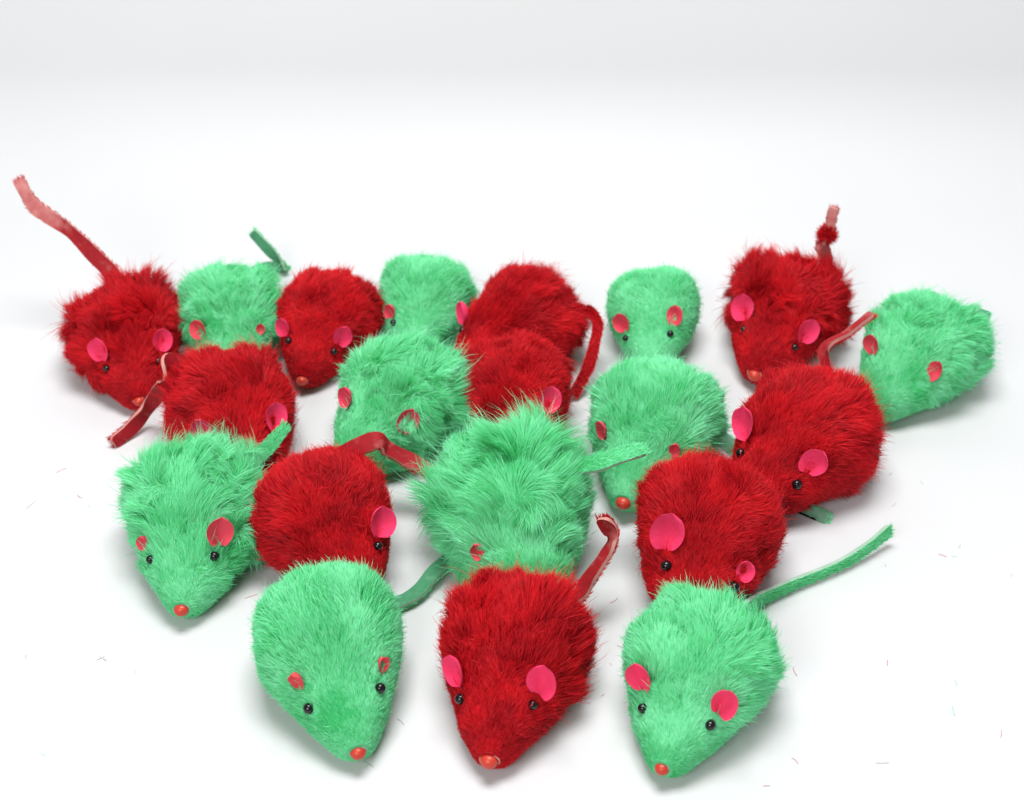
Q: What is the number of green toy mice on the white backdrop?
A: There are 10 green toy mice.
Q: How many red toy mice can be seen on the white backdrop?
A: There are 10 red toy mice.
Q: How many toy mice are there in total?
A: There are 20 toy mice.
